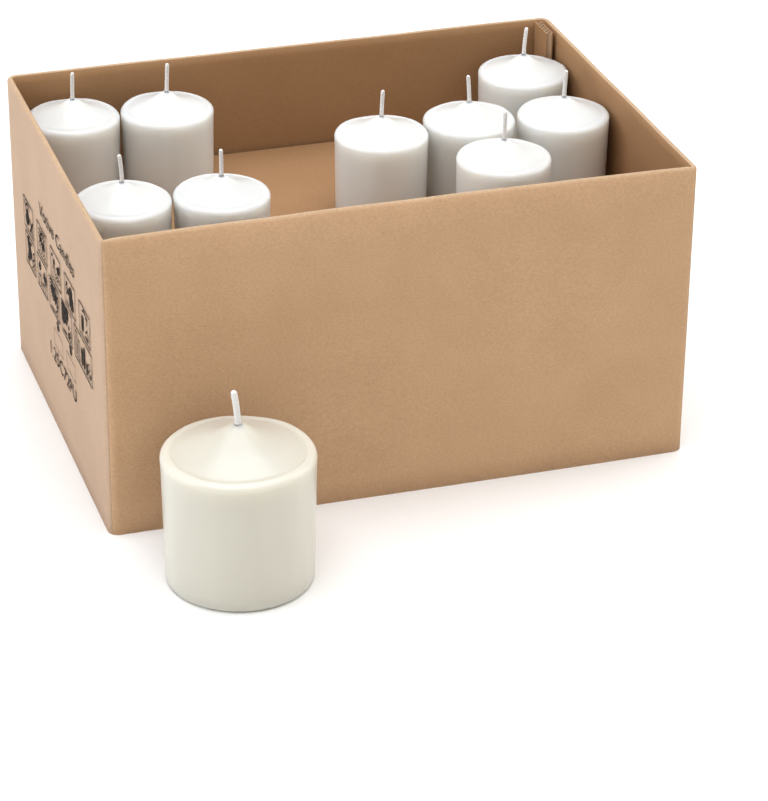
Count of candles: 10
